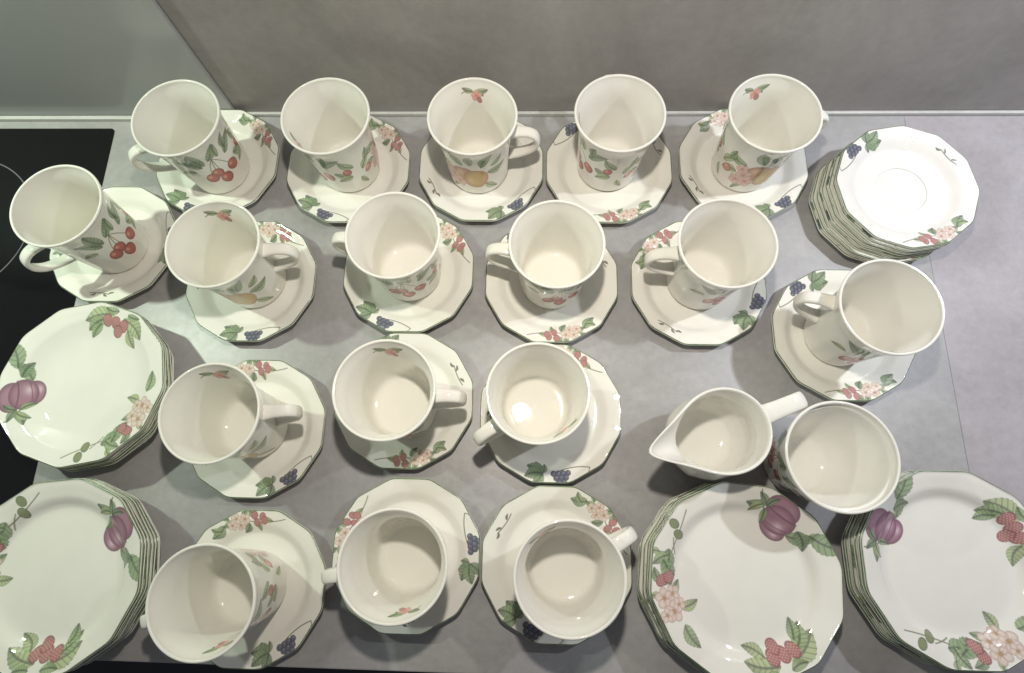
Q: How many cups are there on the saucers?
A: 17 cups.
